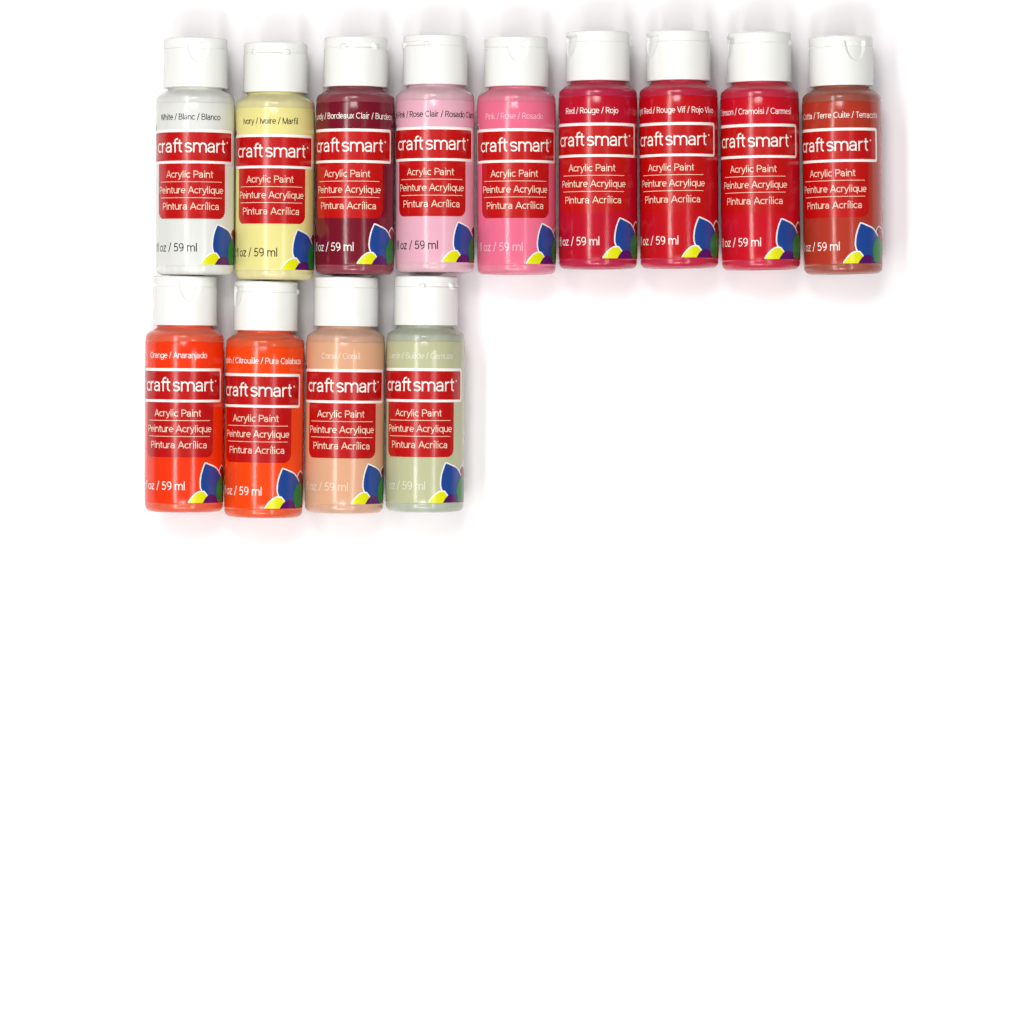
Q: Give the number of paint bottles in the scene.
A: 13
